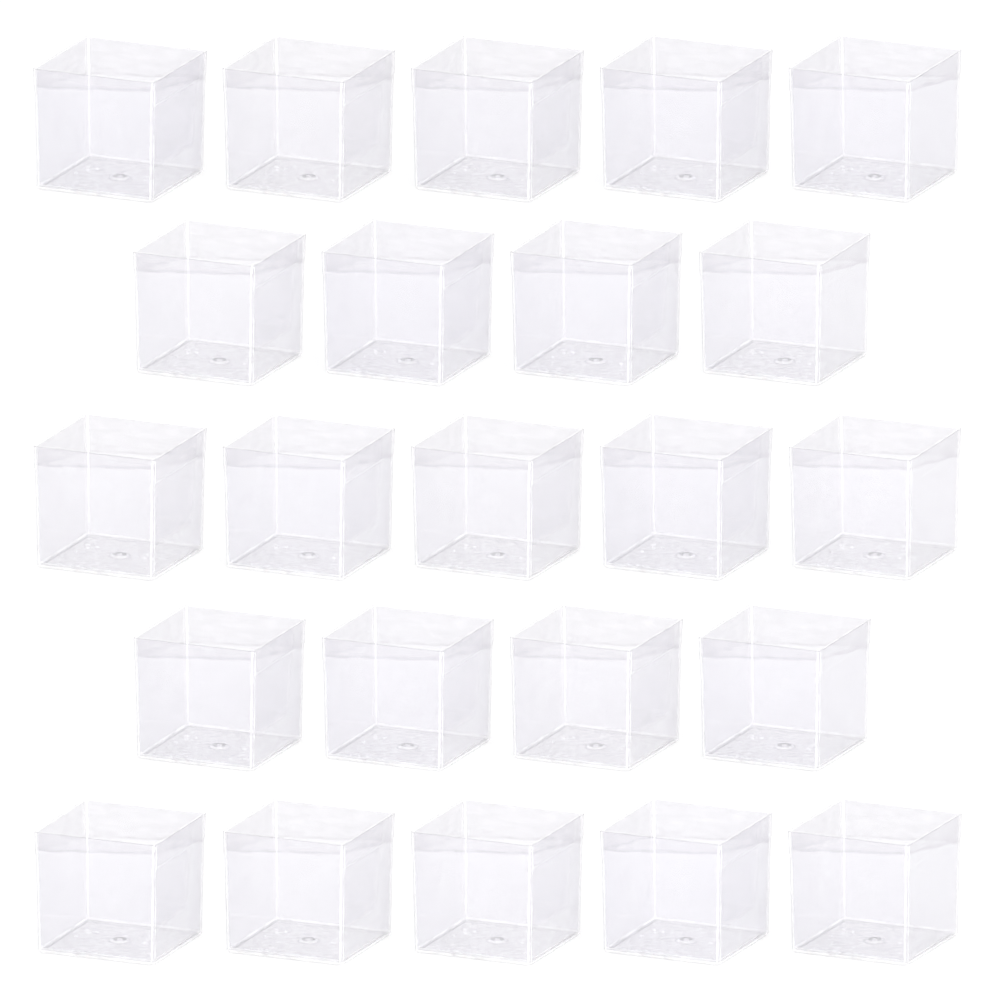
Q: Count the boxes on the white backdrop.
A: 23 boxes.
